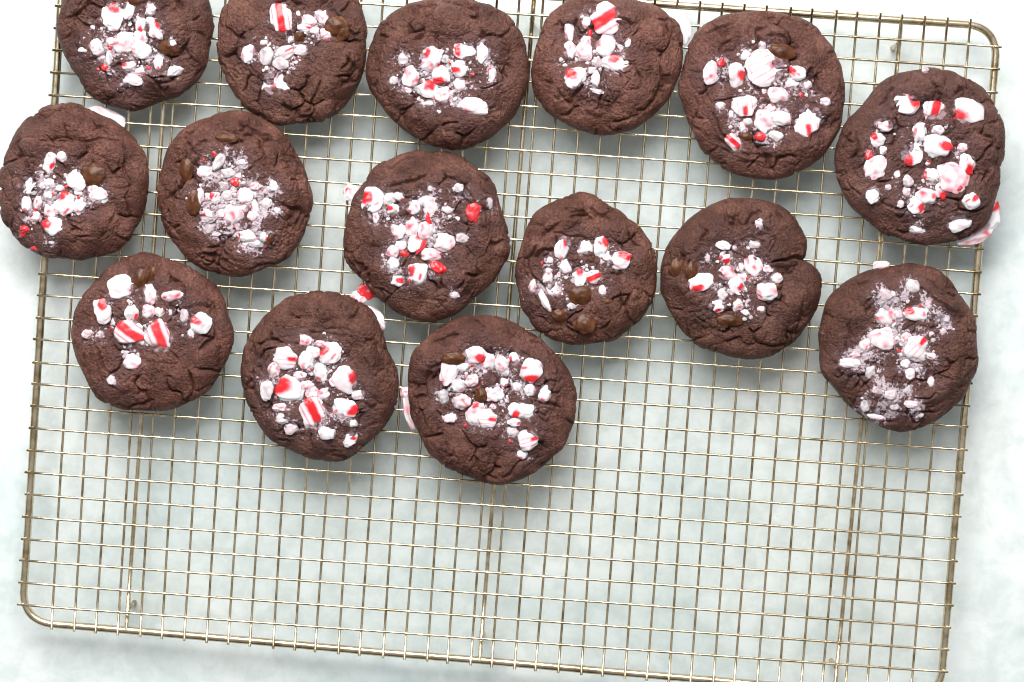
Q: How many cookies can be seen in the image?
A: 15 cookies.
